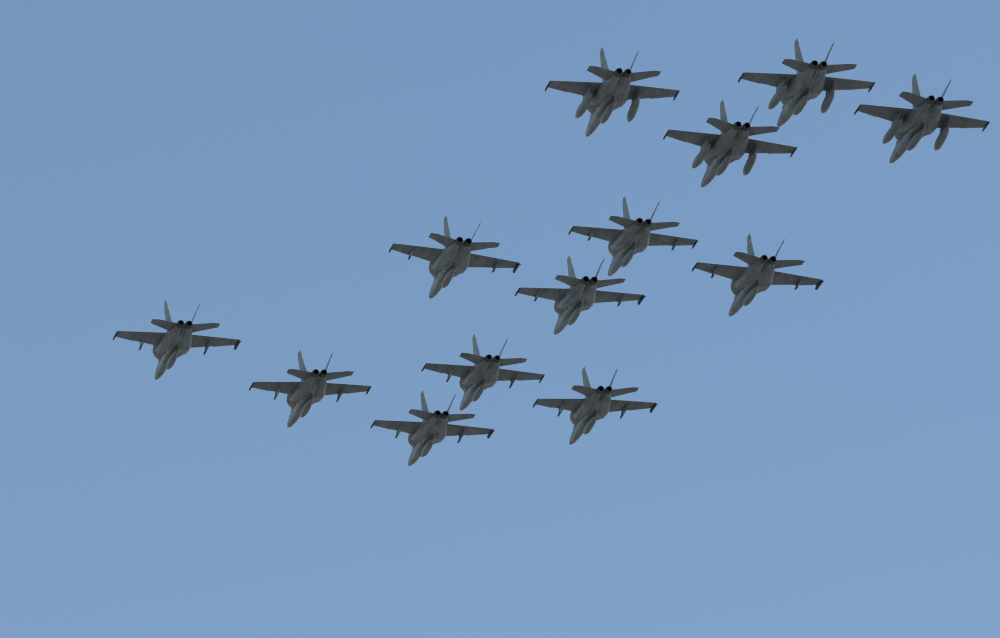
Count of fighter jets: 13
